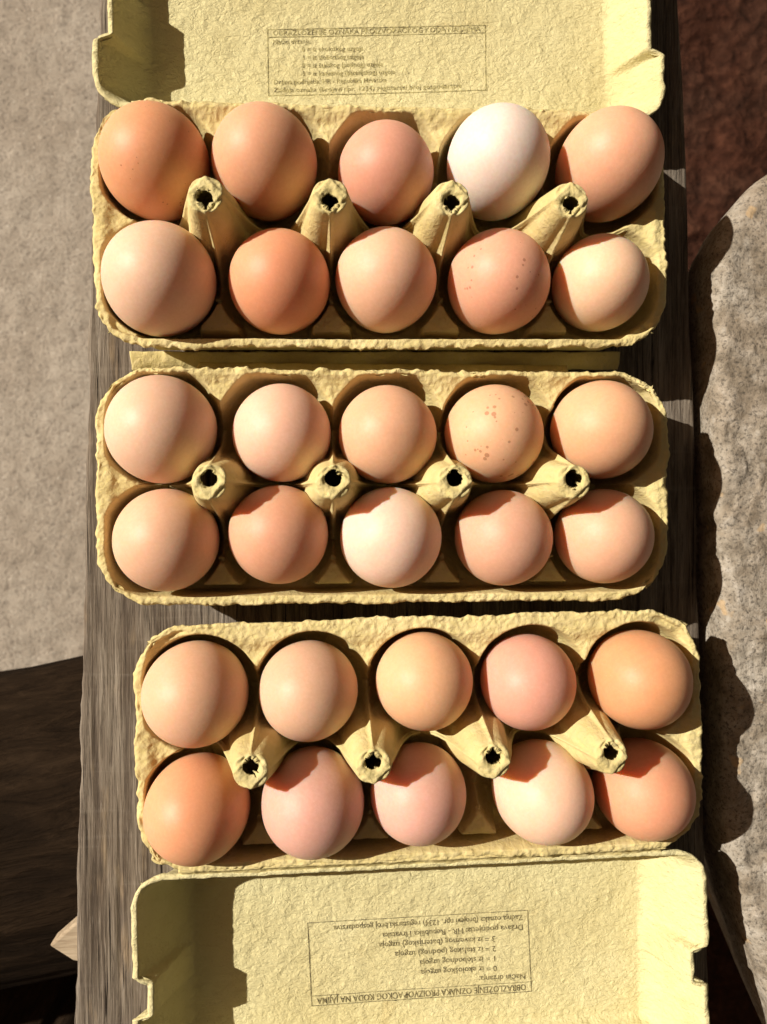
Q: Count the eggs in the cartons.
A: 30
